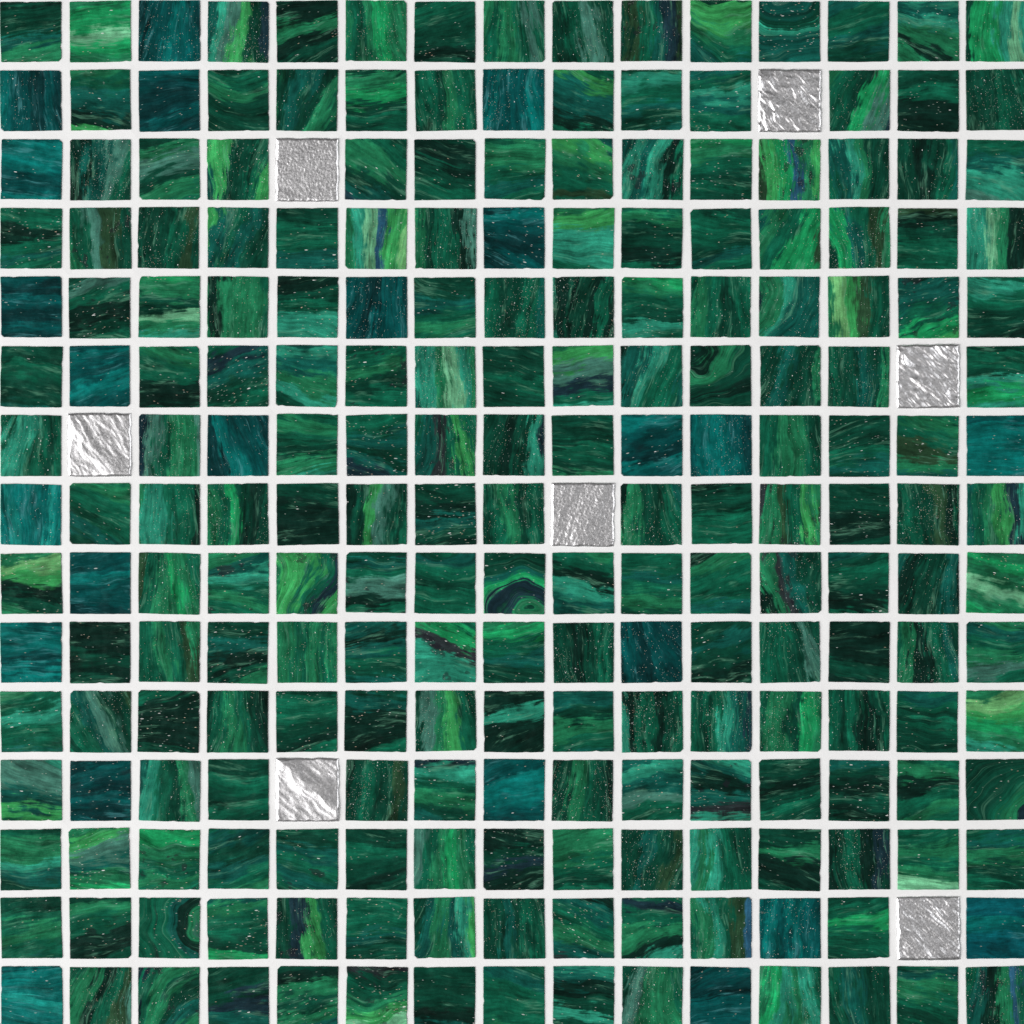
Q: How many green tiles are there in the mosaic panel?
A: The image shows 195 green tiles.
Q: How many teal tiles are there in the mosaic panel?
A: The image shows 23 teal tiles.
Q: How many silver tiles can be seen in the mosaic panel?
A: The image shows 7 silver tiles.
